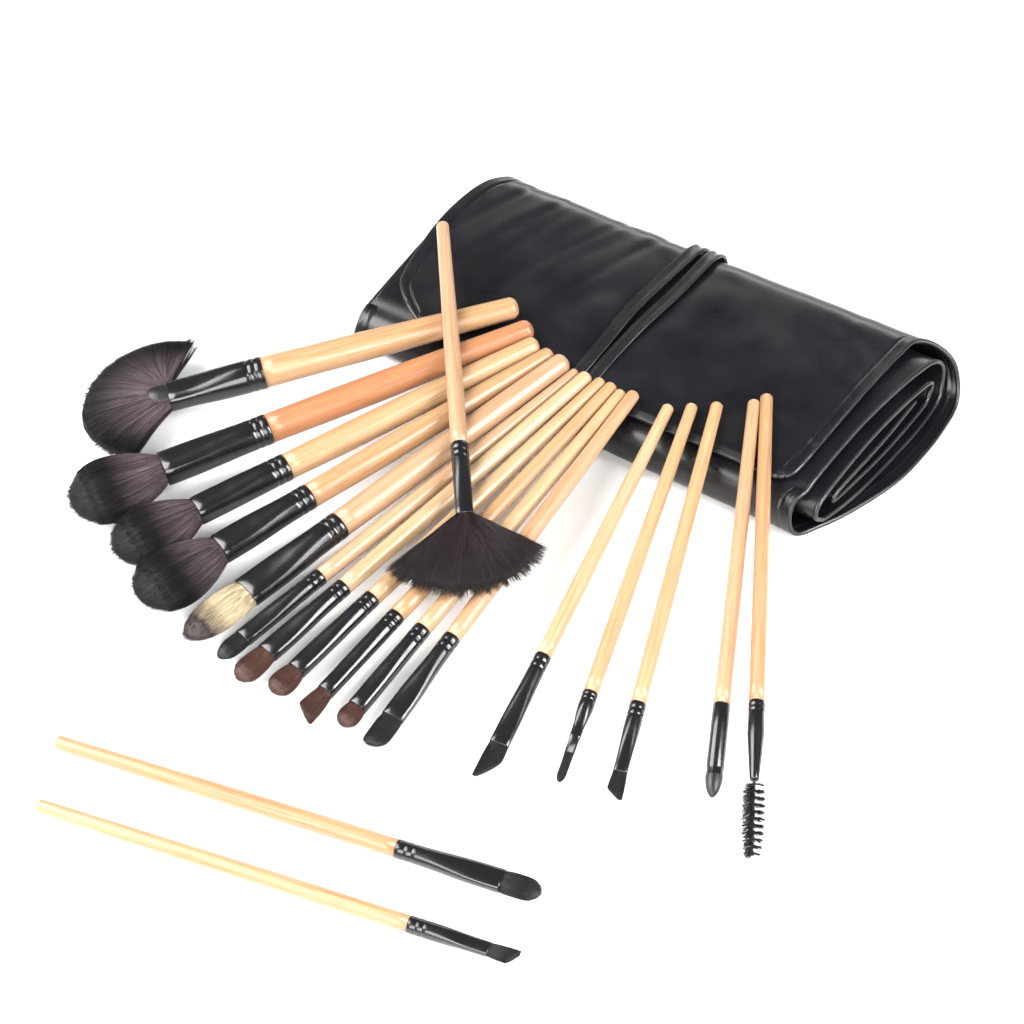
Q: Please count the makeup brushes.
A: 19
